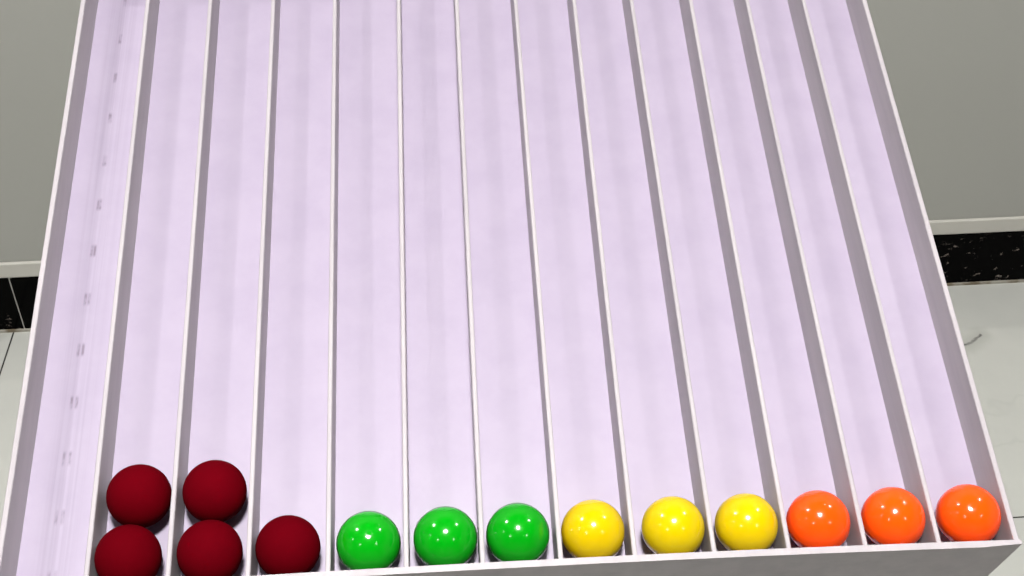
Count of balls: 14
